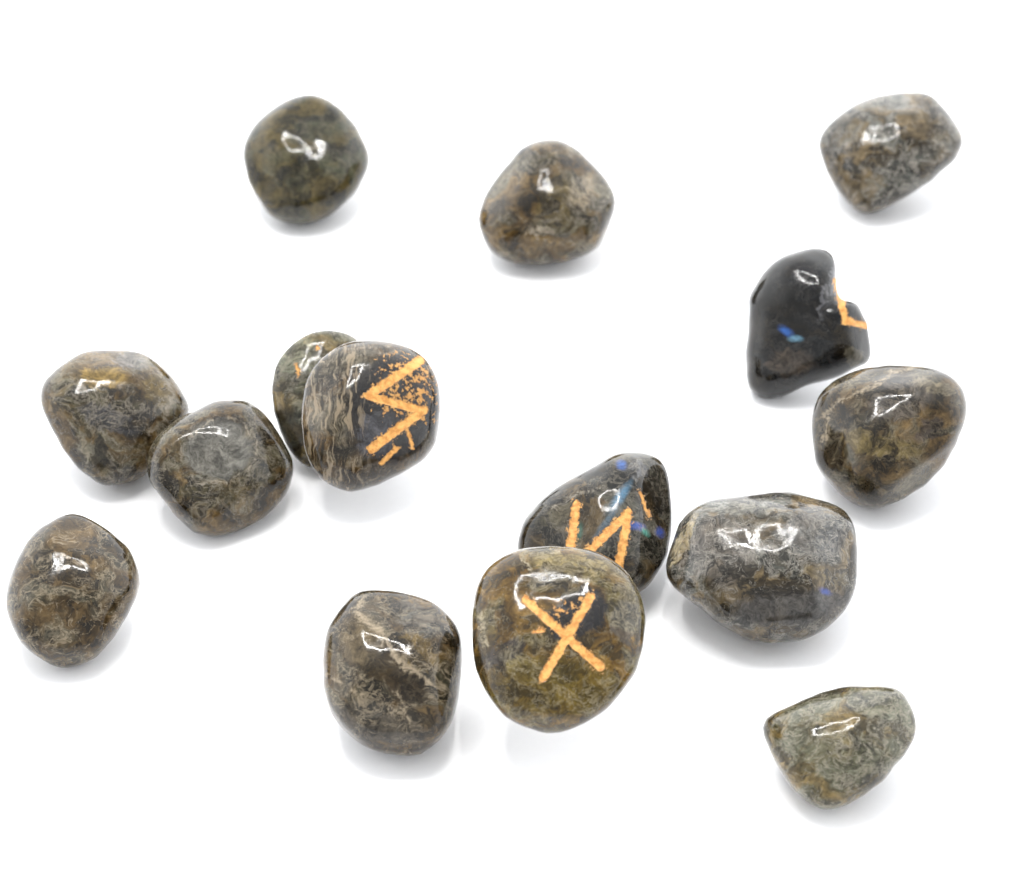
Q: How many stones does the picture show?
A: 15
